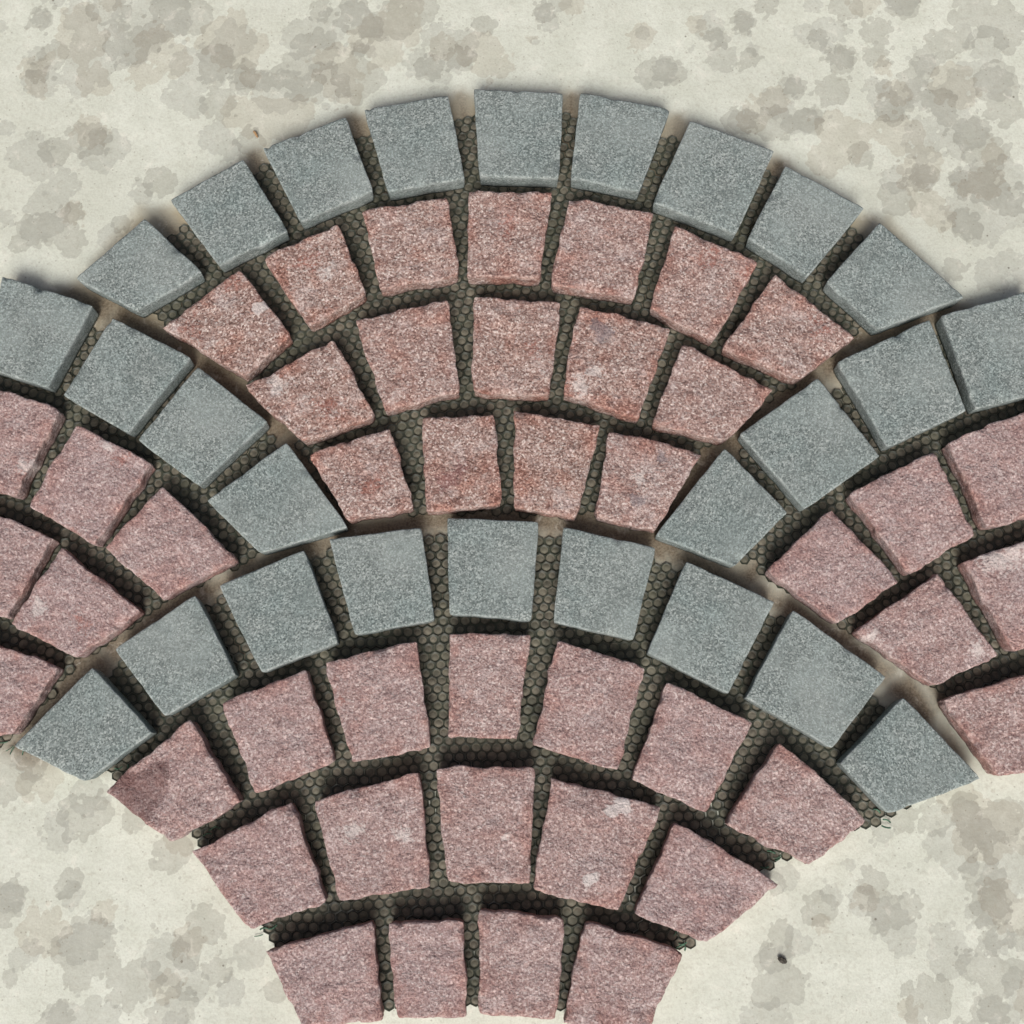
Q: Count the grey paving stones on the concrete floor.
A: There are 26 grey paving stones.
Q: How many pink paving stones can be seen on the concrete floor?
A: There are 44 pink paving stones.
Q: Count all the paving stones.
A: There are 70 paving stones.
